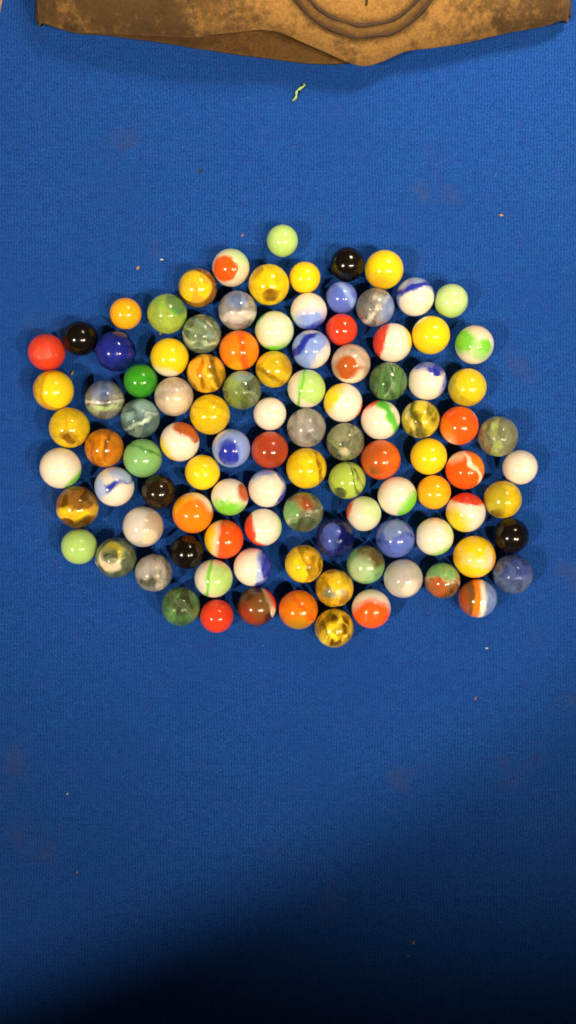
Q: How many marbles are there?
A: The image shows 102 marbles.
